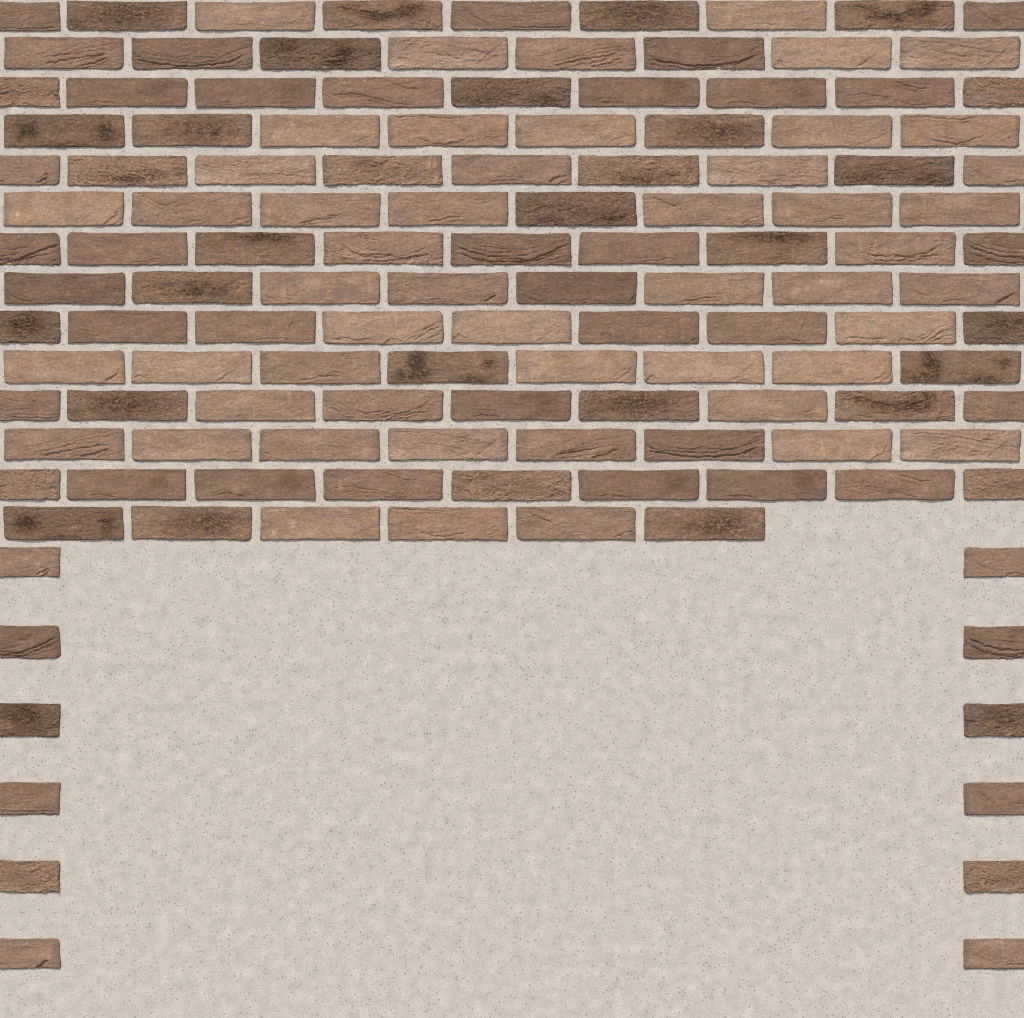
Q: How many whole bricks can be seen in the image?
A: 103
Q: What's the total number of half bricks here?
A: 26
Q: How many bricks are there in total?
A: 129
